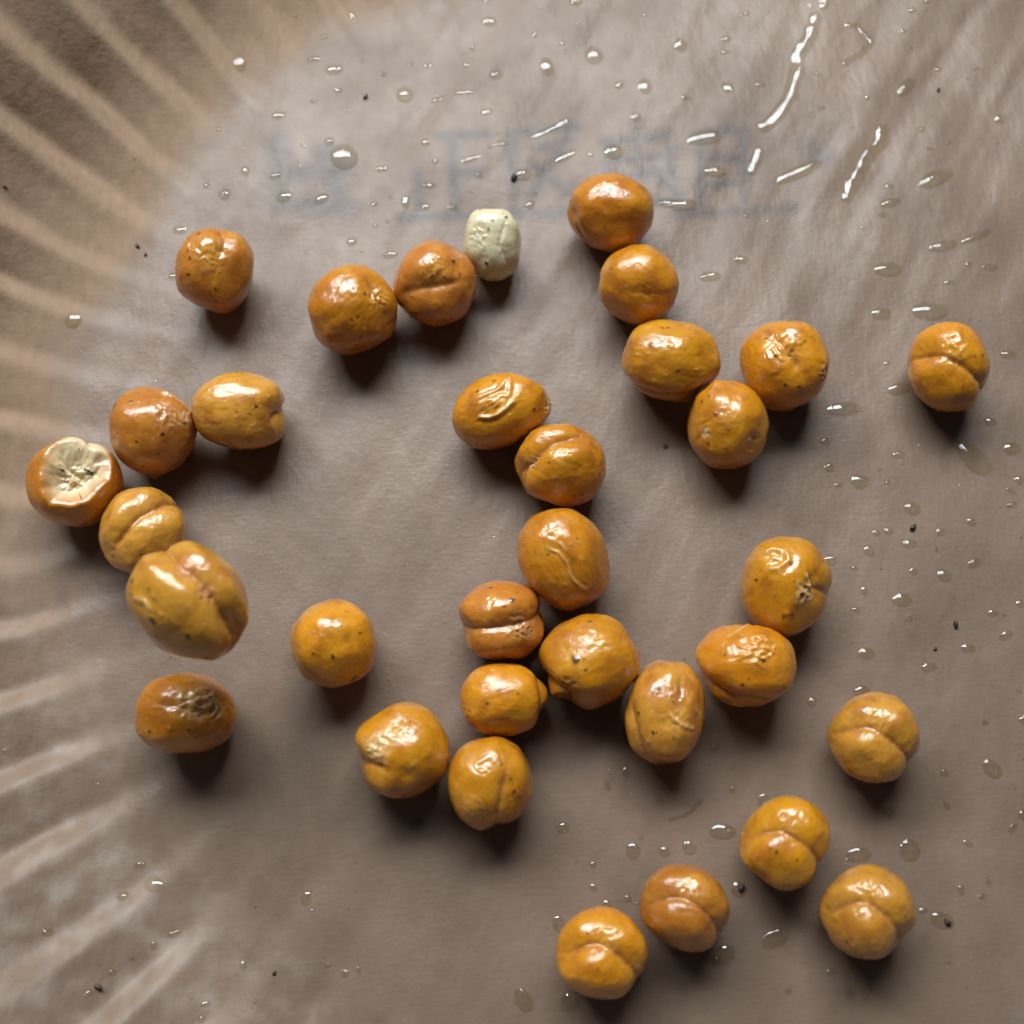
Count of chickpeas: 33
